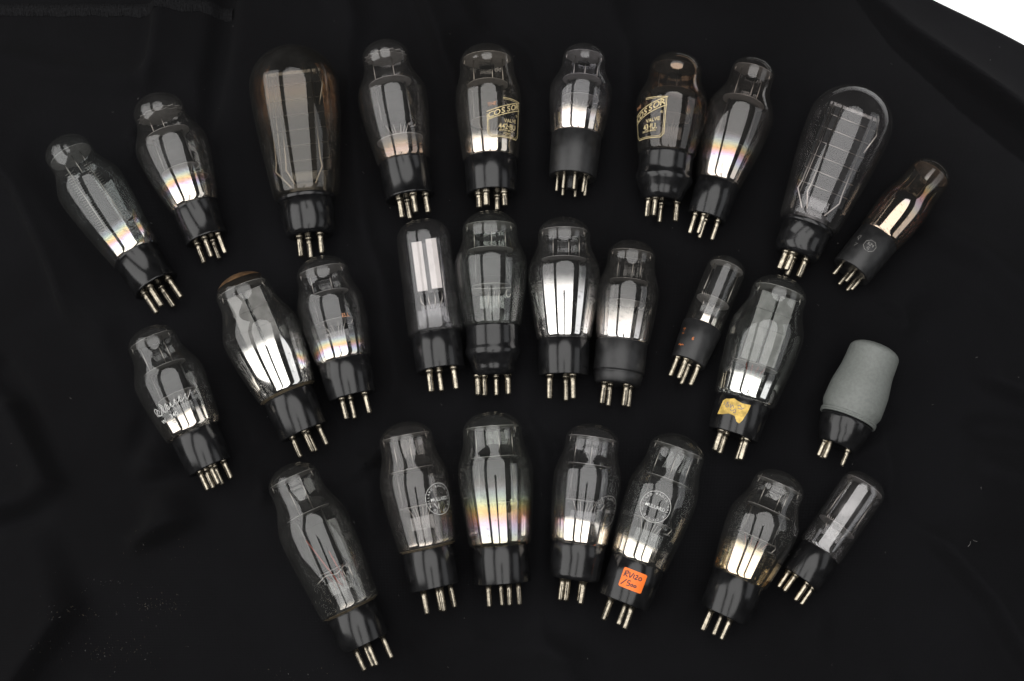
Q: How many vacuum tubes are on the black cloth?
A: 27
